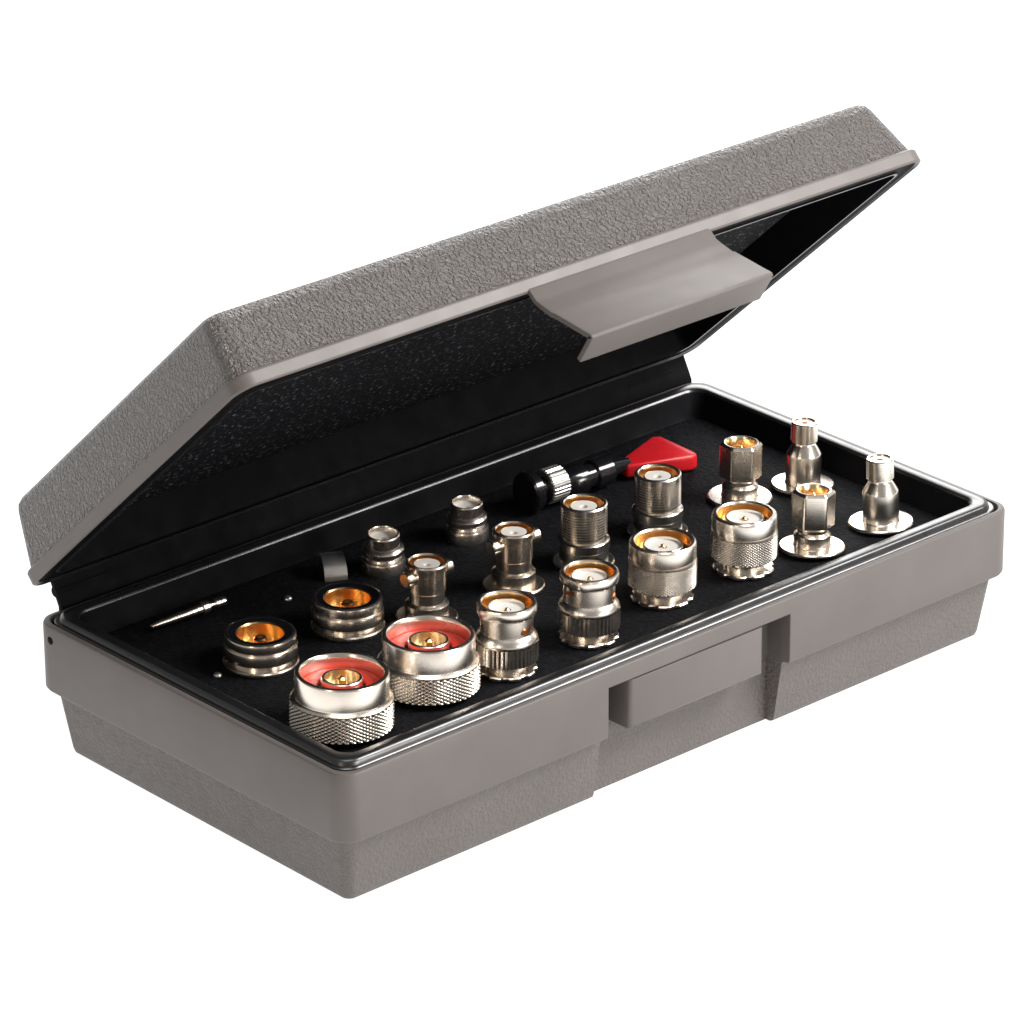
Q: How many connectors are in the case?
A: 18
